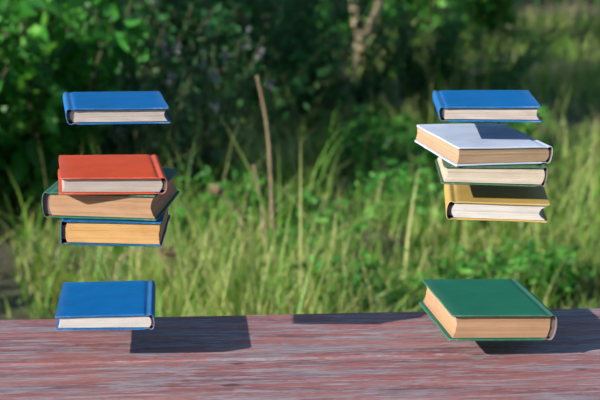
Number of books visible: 10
